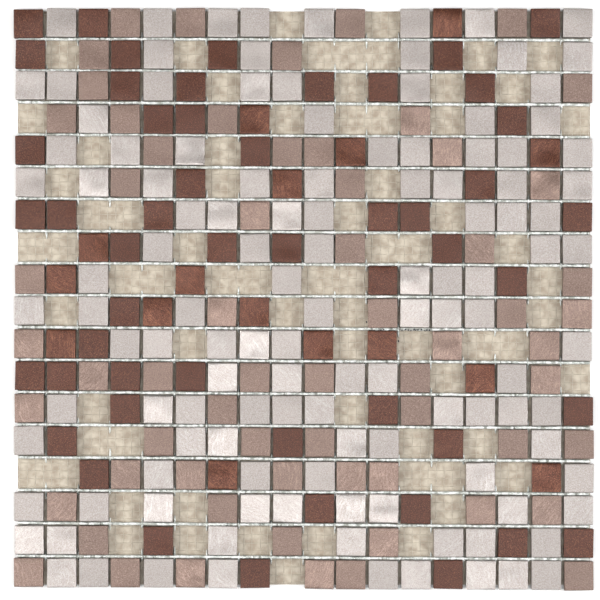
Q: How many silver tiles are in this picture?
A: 122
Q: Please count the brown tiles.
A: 67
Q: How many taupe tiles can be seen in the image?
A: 63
